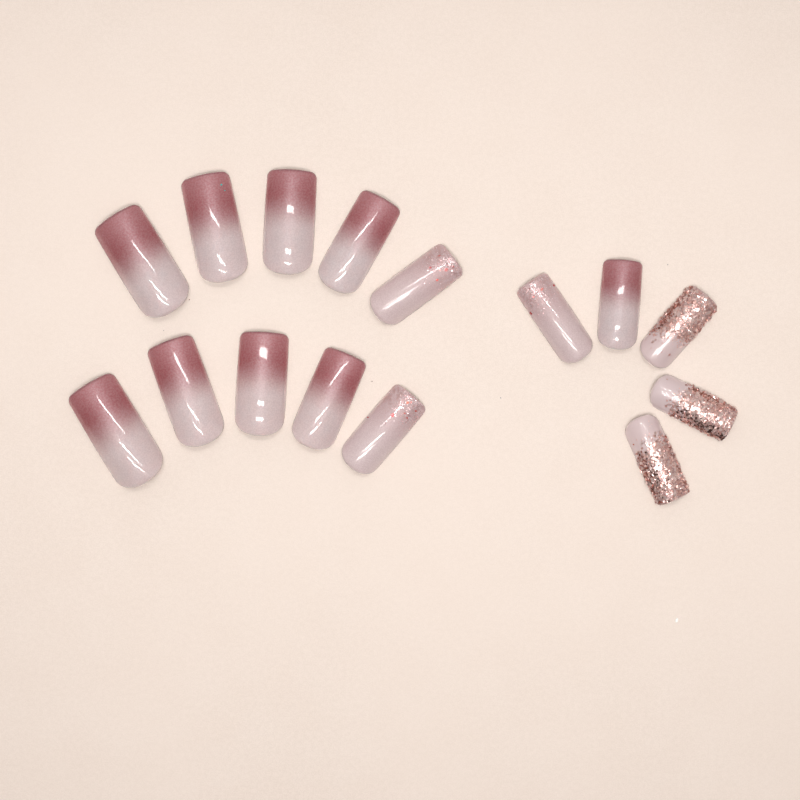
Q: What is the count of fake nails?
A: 15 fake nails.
